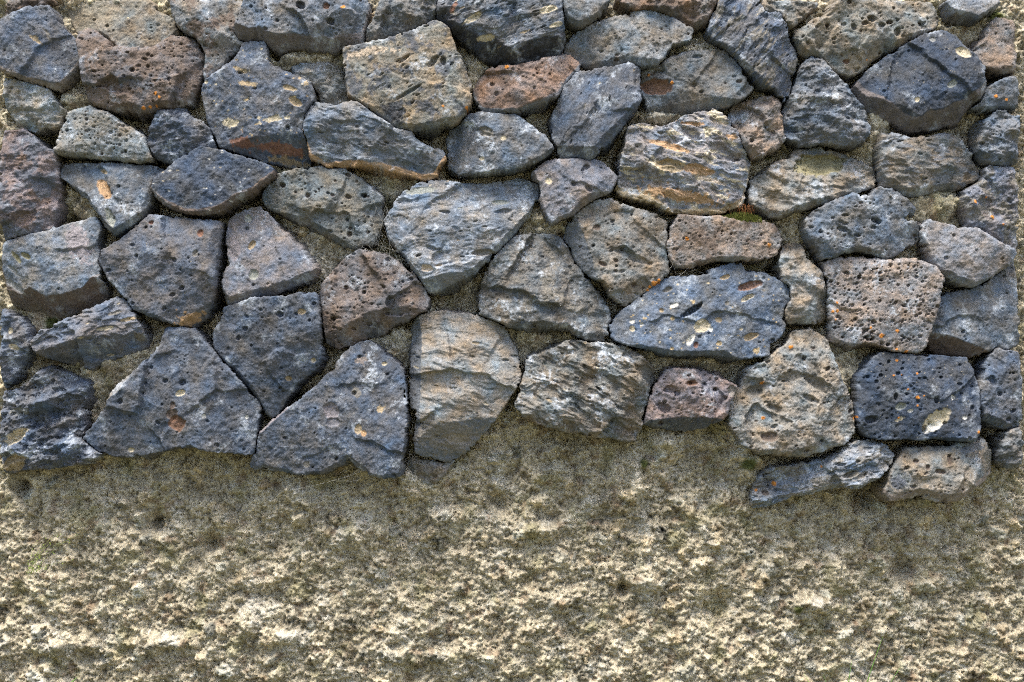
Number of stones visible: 71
